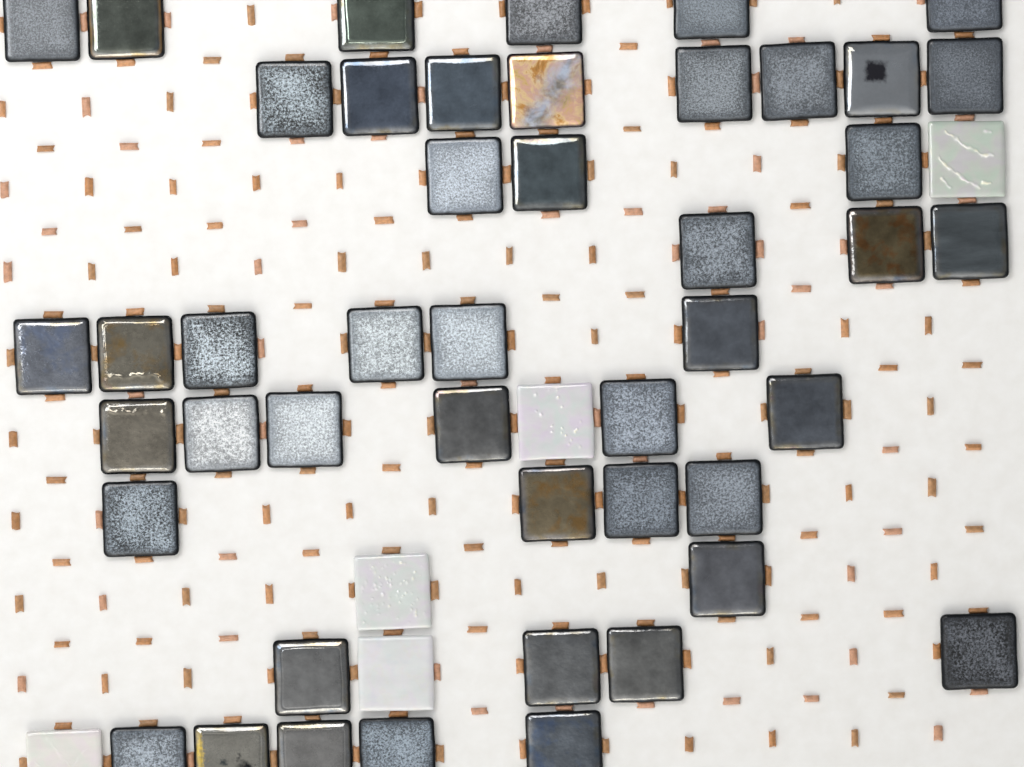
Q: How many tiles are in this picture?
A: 51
